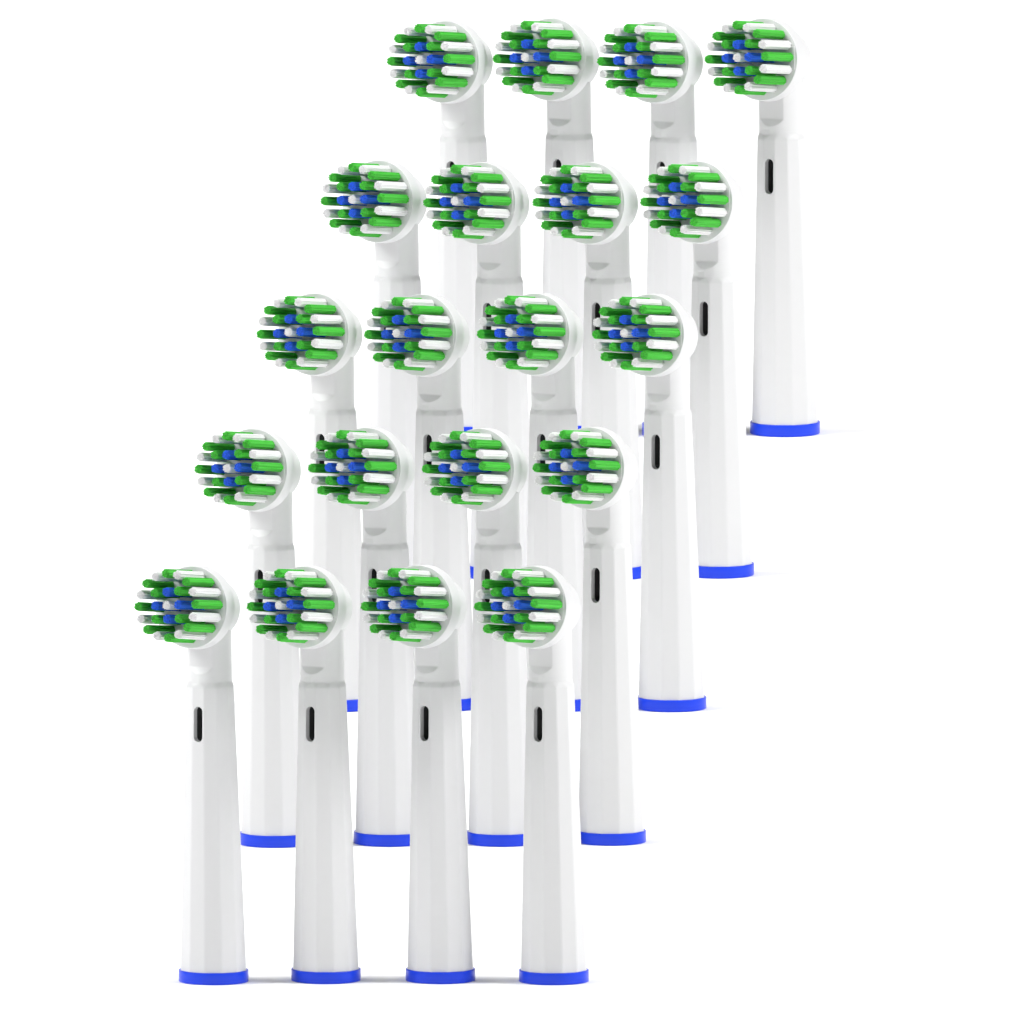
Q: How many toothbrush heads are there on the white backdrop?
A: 20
